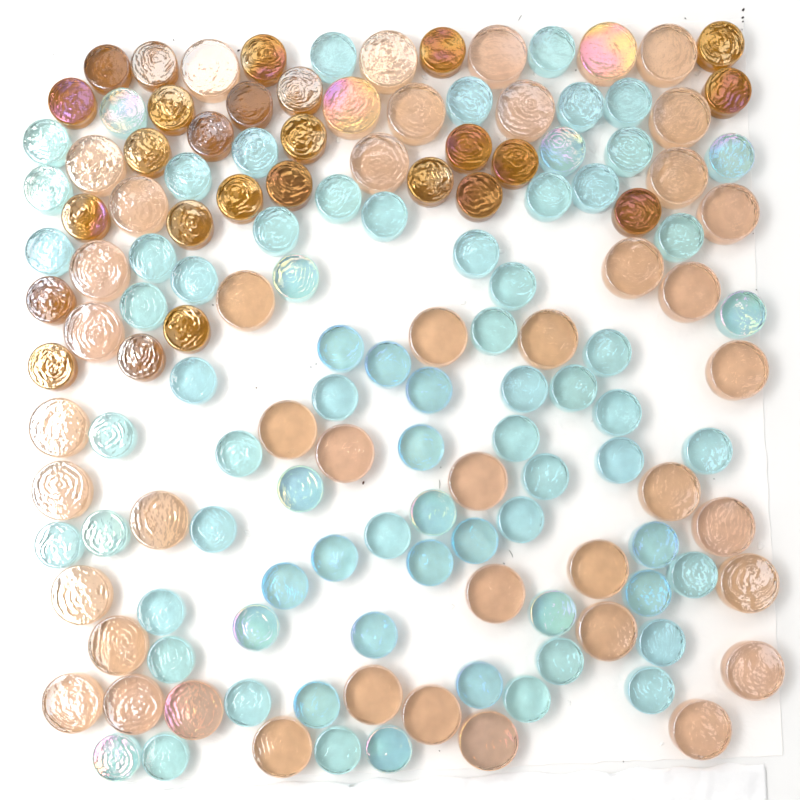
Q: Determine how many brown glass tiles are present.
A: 26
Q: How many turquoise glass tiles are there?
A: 74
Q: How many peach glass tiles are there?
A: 45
